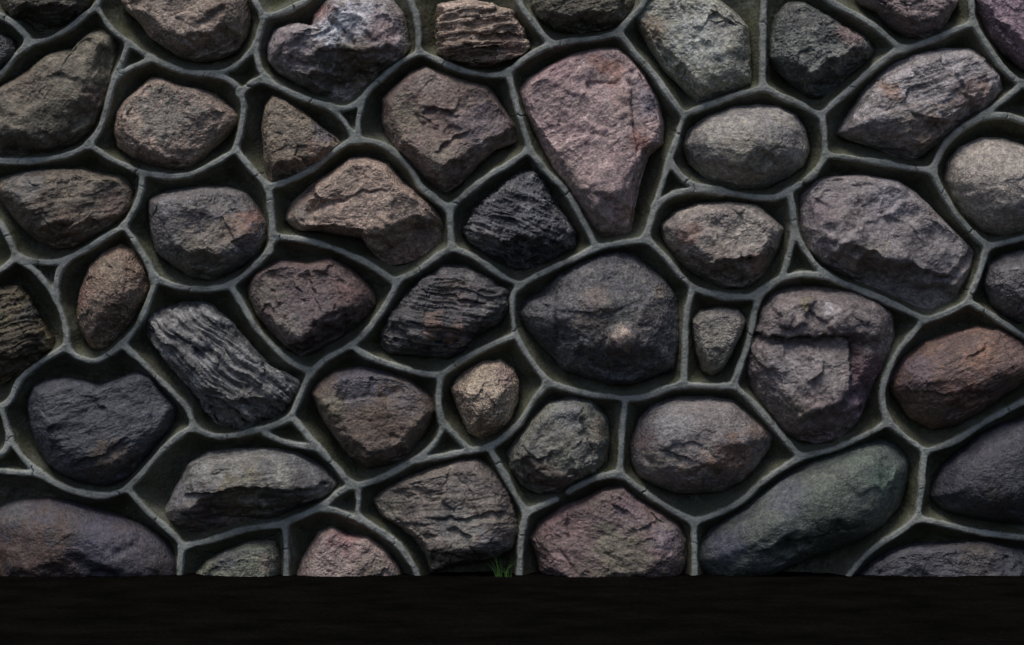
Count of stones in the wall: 48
